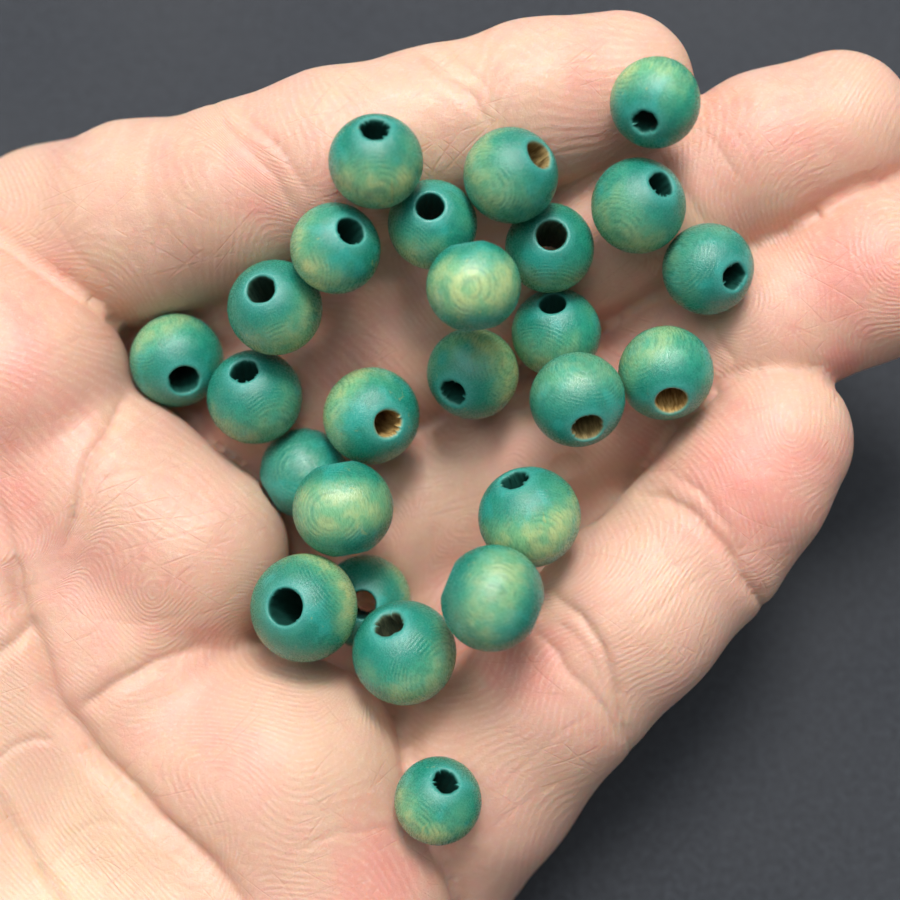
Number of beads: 25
